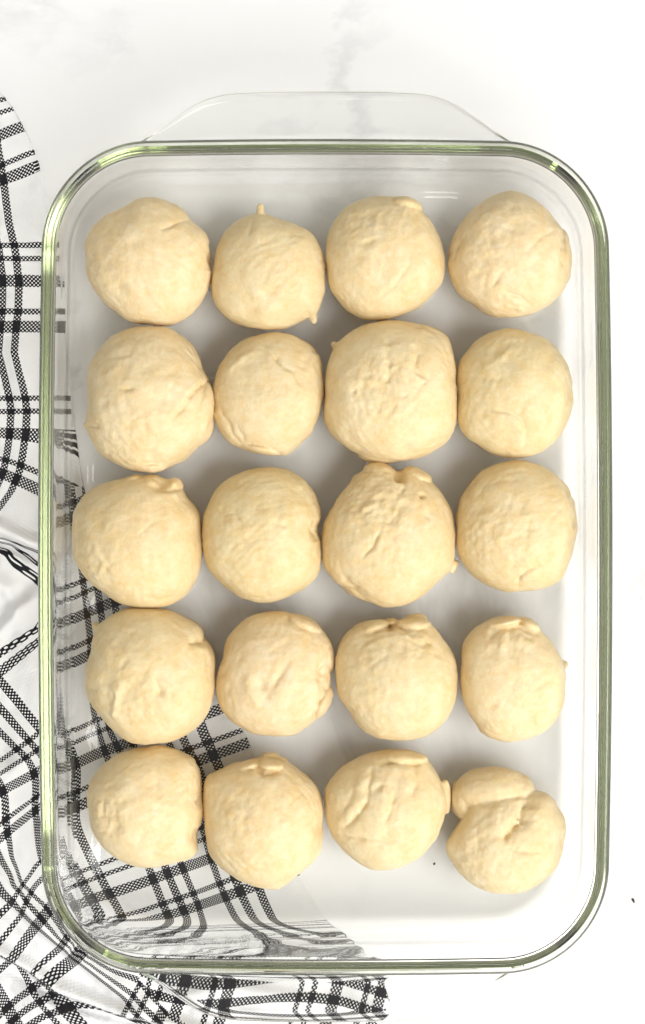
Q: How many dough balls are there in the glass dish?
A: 20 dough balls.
